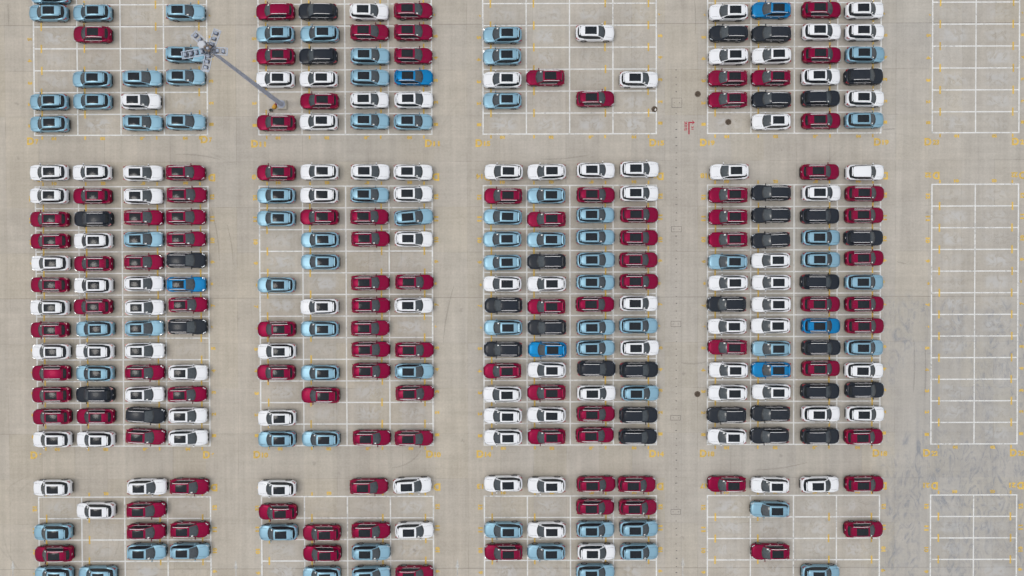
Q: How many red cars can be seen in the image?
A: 102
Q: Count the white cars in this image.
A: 92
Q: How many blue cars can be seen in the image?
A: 83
